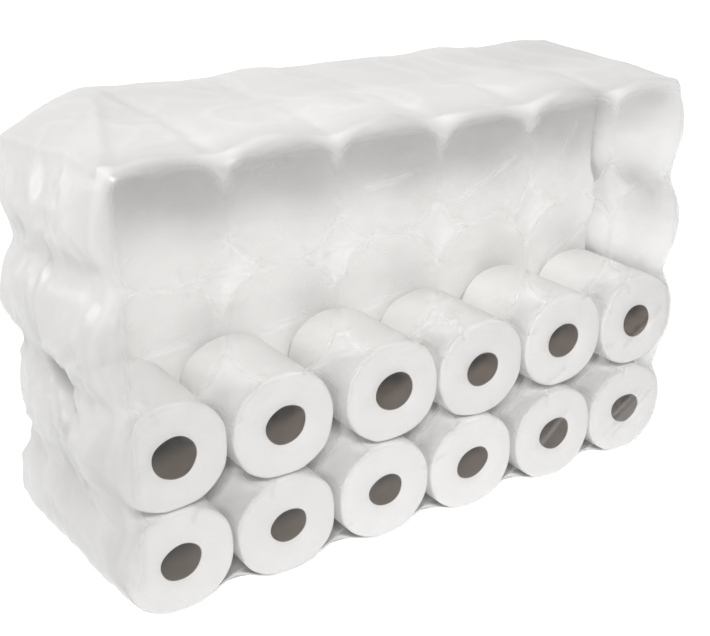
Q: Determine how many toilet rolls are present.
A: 12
